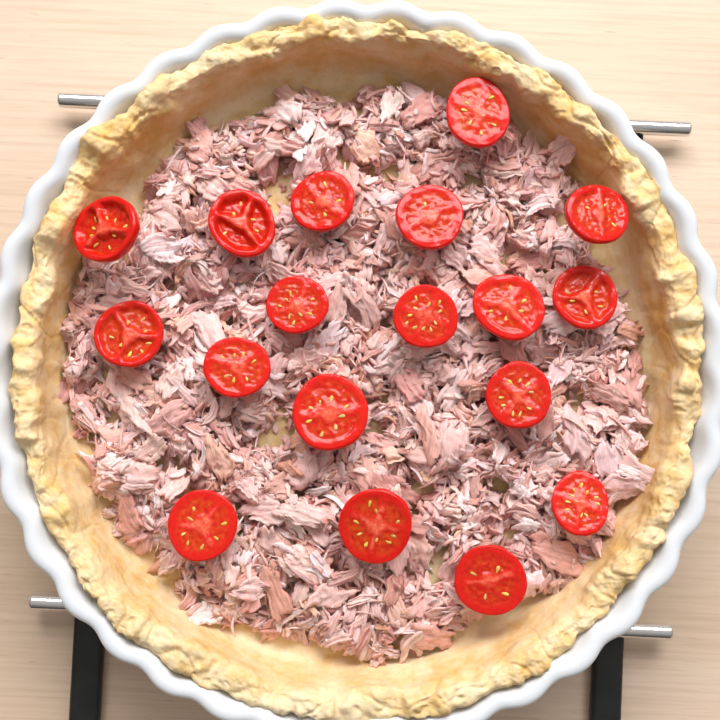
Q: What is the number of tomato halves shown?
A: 18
